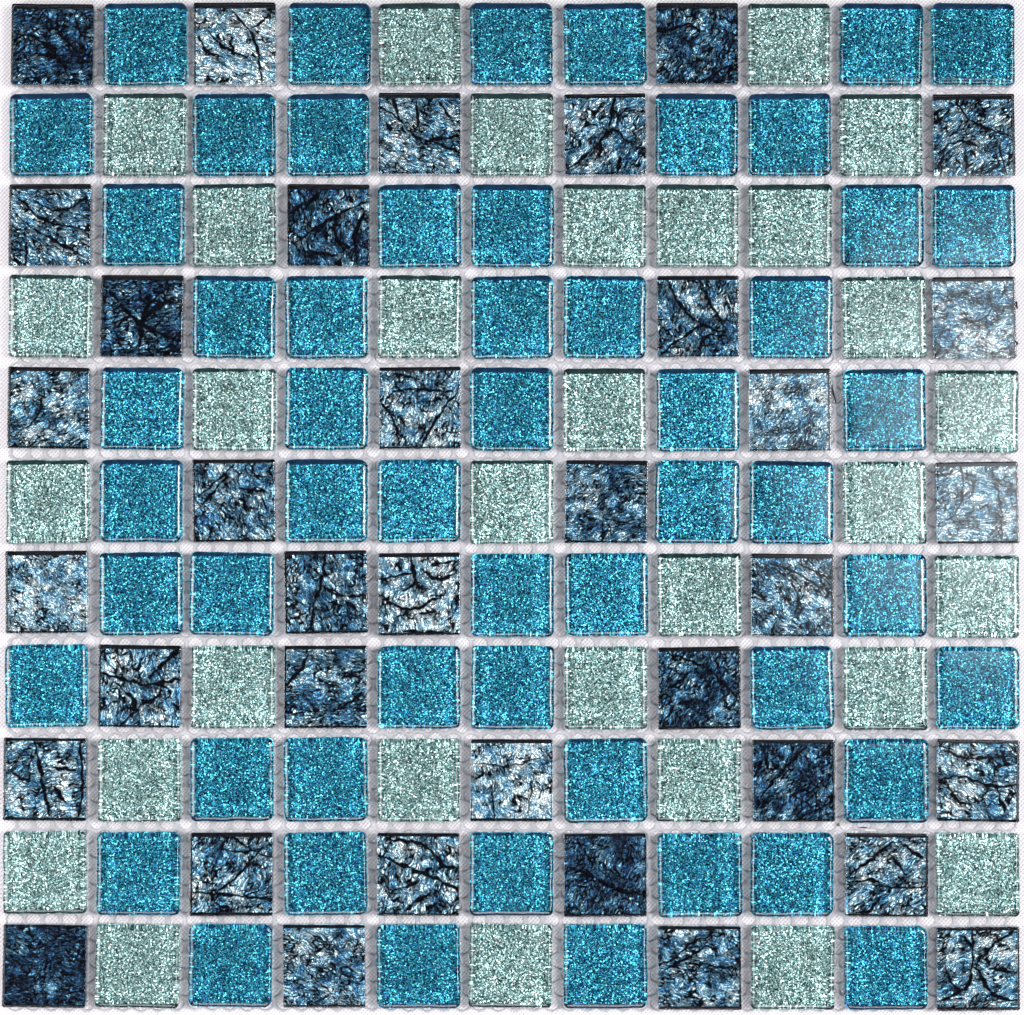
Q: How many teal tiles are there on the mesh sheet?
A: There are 54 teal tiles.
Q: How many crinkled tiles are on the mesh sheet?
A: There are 36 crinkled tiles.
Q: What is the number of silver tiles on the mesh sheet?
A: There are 31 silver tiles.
